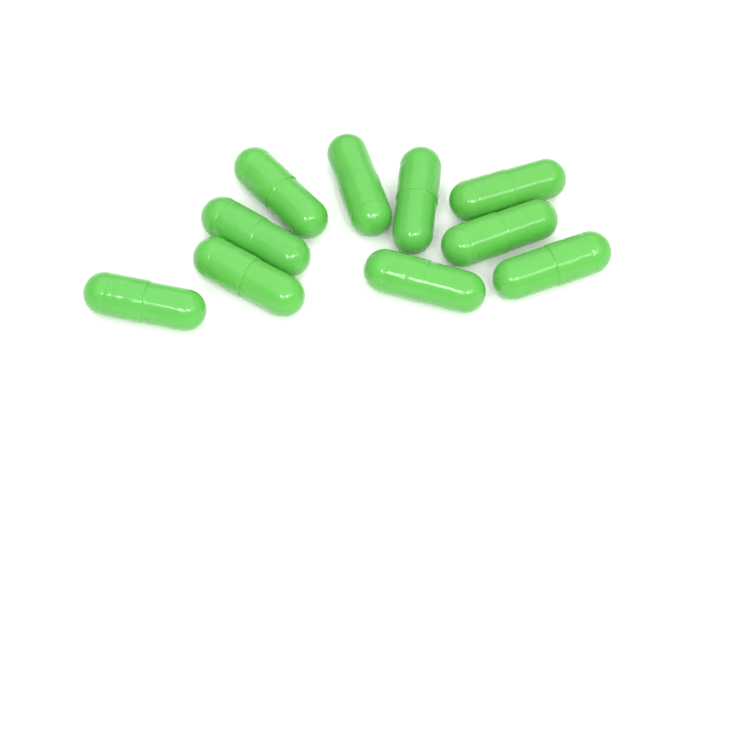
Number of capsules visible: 10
